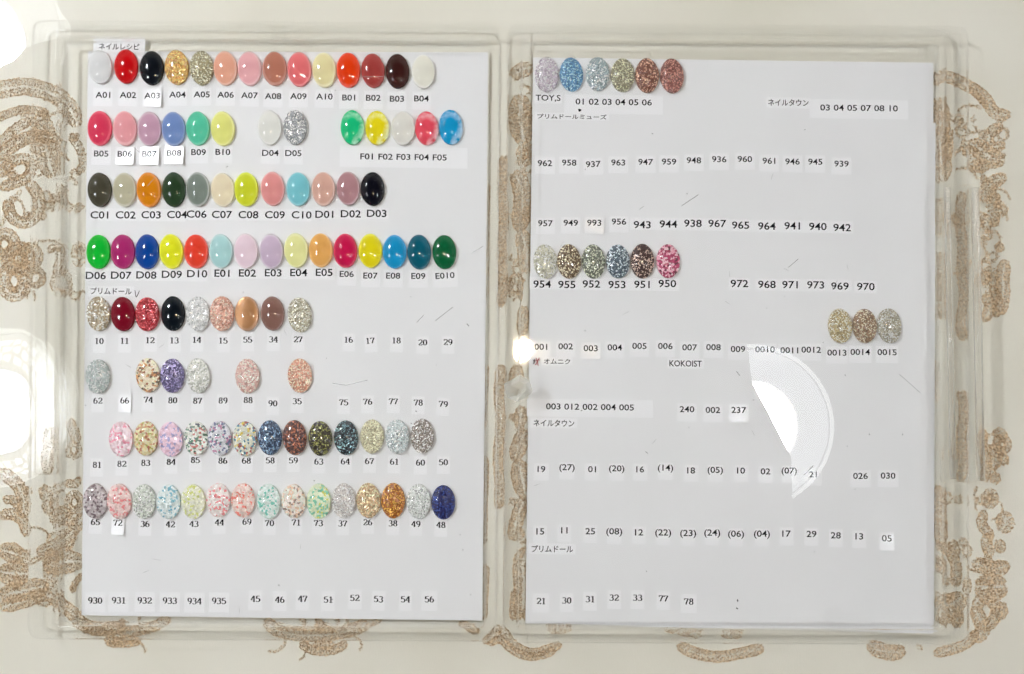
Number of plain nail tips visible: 55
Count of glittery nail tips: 57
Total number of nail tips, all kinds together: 112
